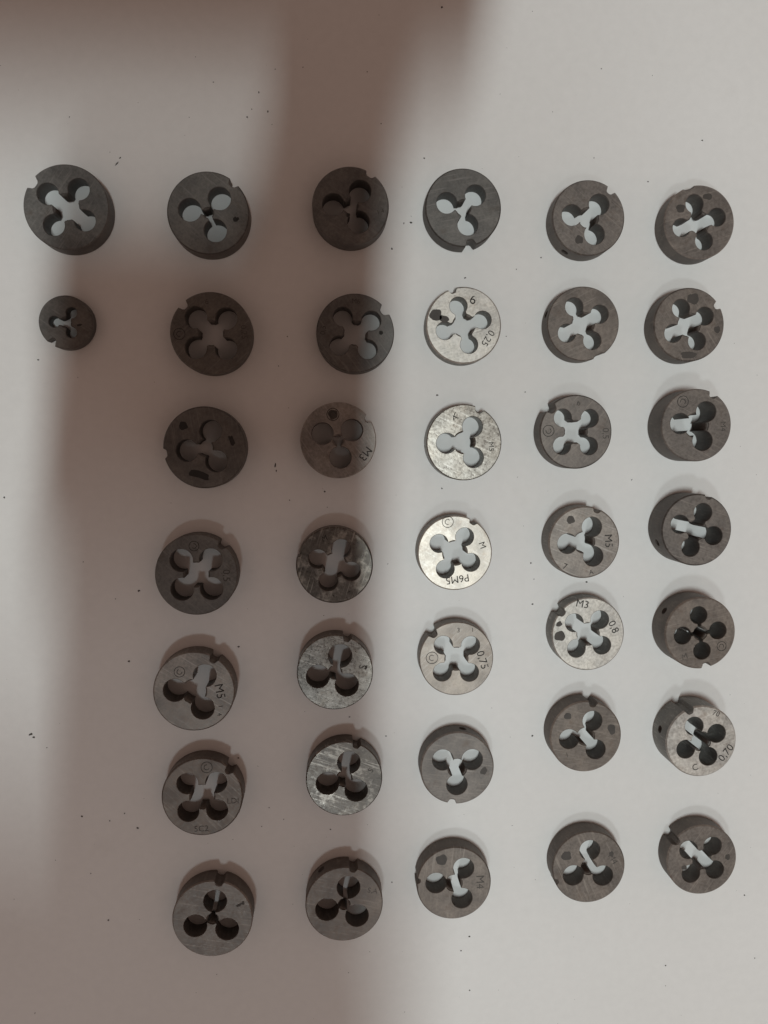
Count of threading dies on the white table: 37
